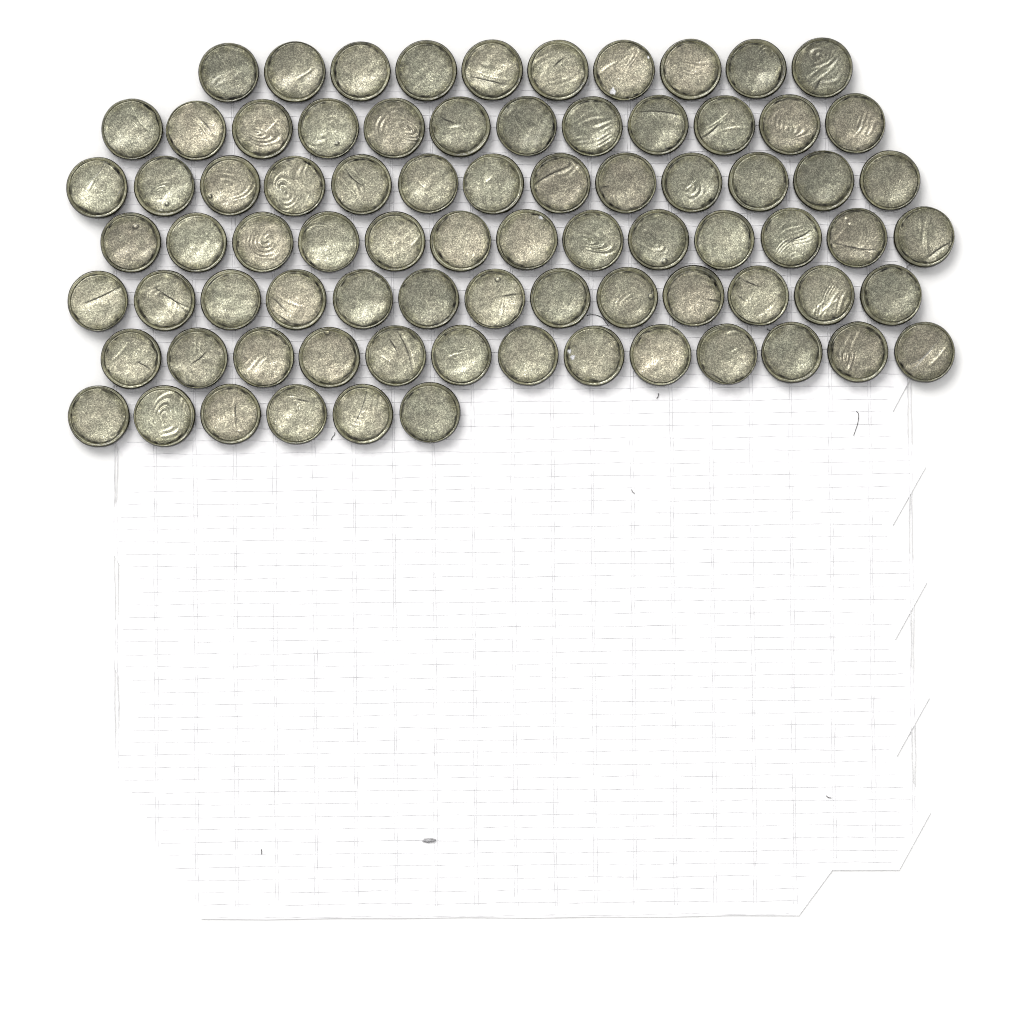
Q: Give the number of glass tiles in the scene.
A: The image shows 80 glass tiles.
